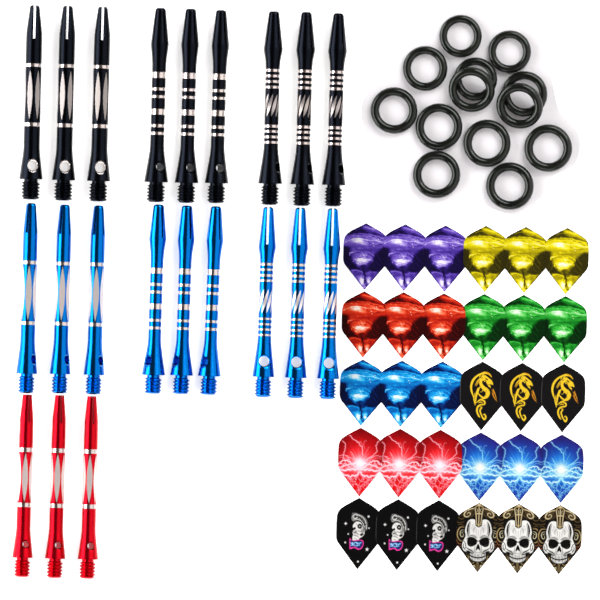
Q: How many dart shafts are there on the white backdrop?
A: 21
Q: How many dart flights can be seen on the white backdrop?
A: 30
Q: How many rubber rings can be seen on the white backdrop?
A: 13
